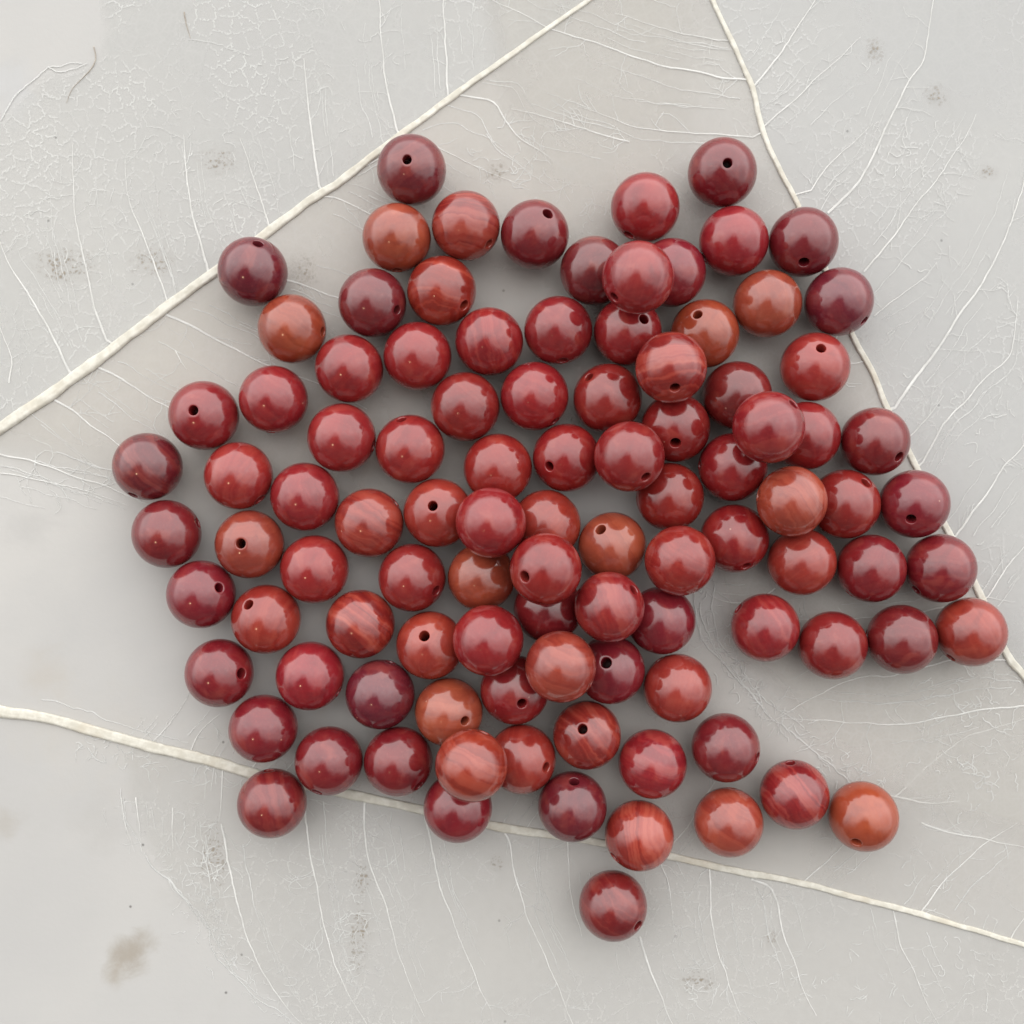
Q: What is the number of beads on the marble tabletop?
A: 100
